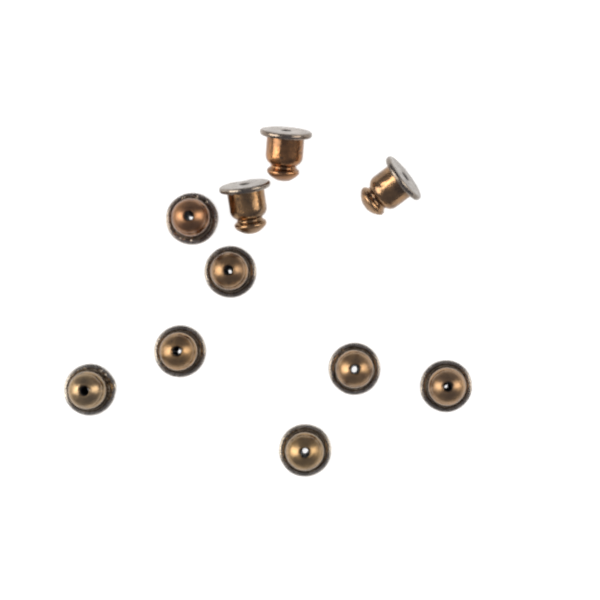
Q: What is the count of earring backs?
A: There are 10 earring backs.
